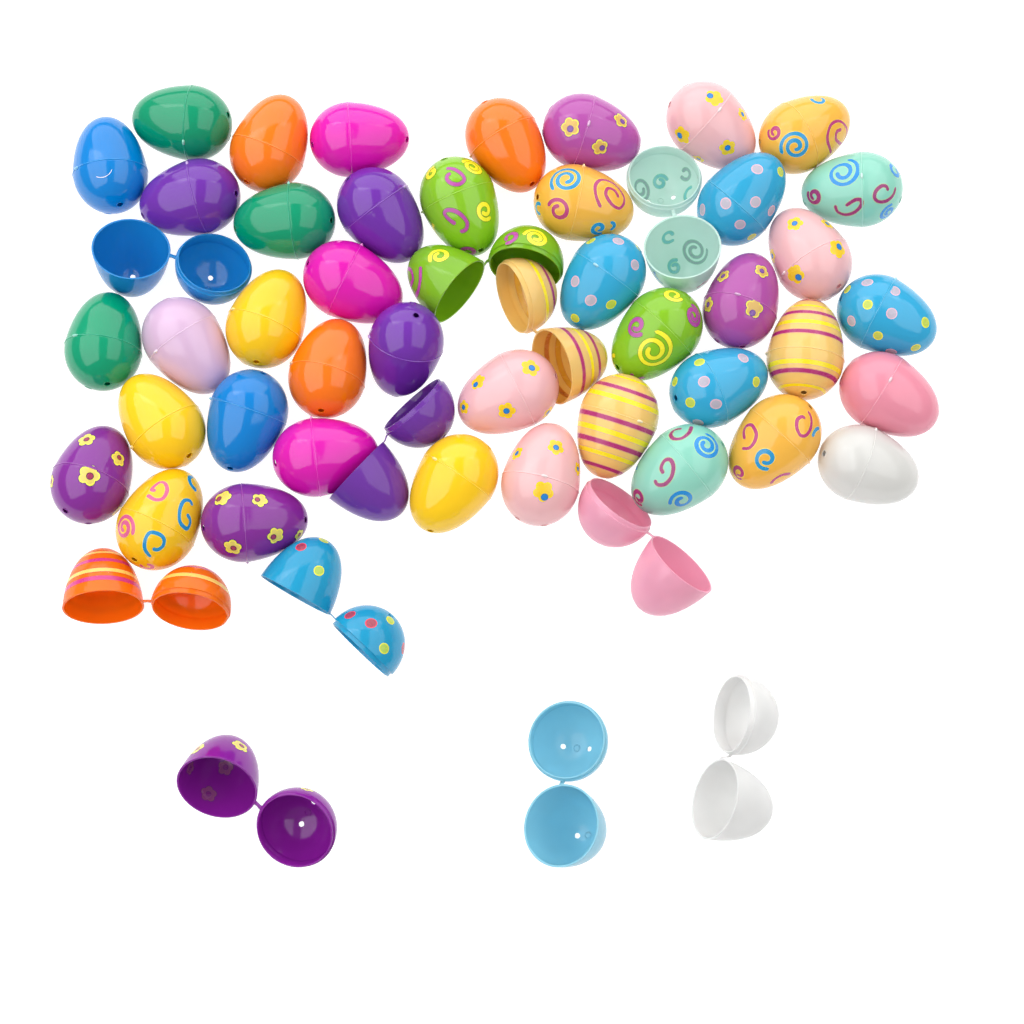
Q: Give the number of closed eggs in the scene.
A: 42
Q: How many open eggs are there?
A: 11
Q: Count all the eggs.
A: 53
